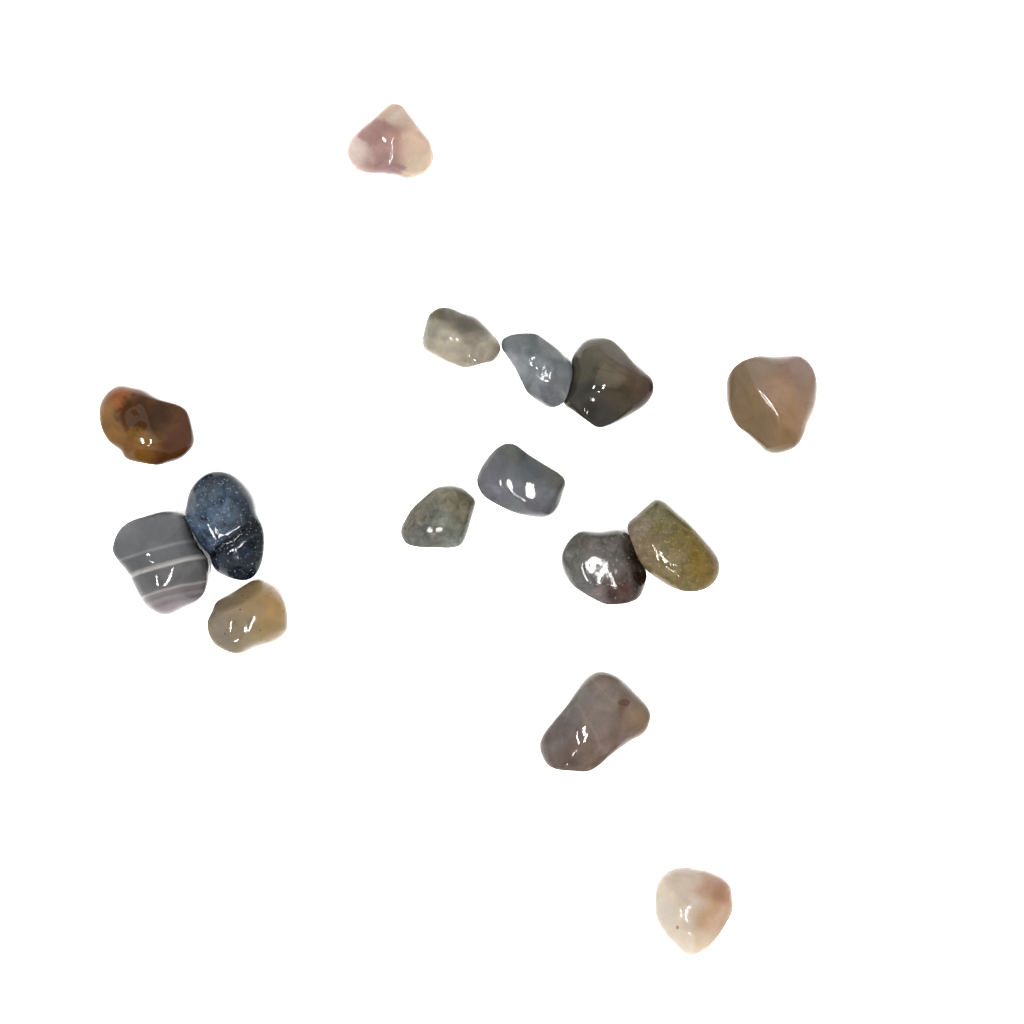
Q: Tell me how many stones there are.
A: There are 15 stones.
